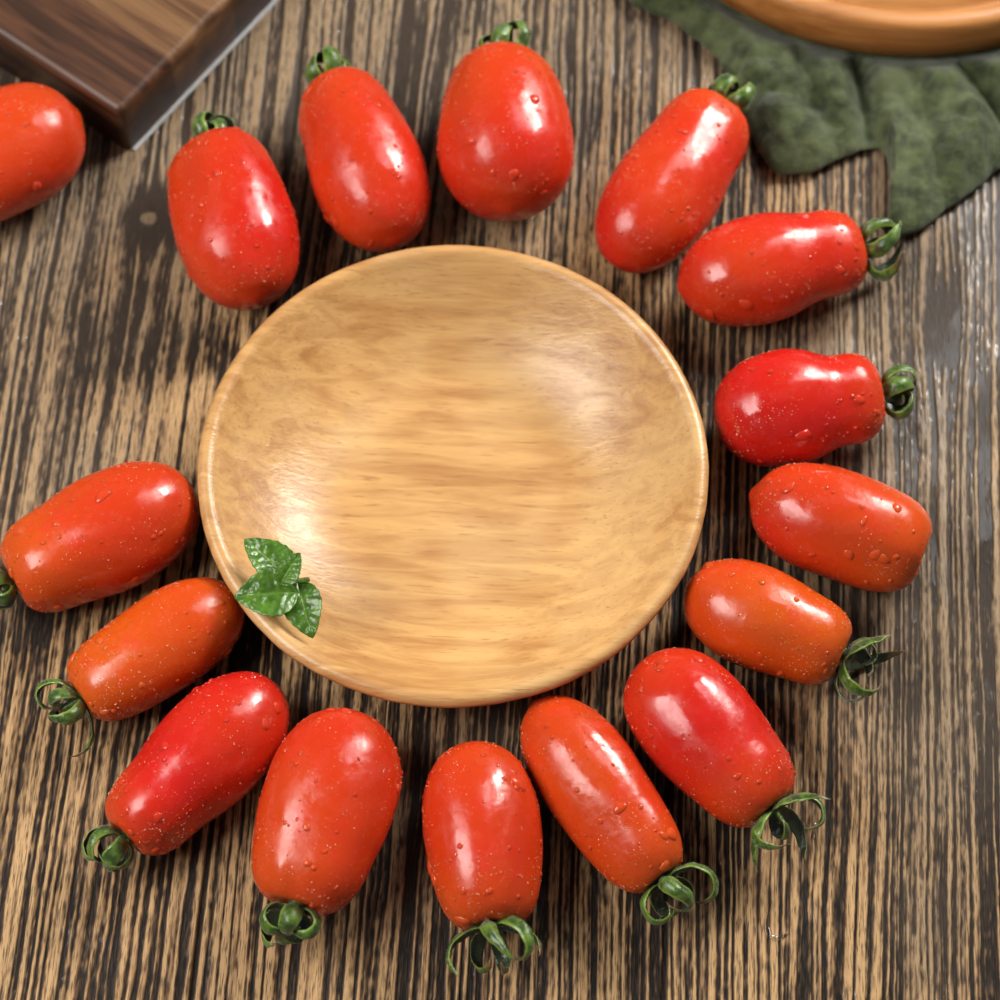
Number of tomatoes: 16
